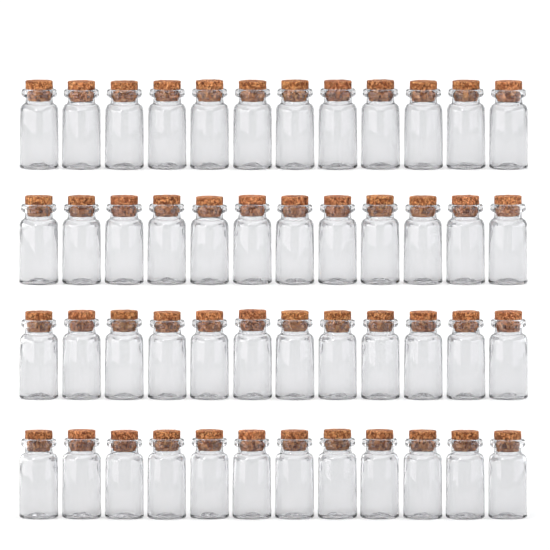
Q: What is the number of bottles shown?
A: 48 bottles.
